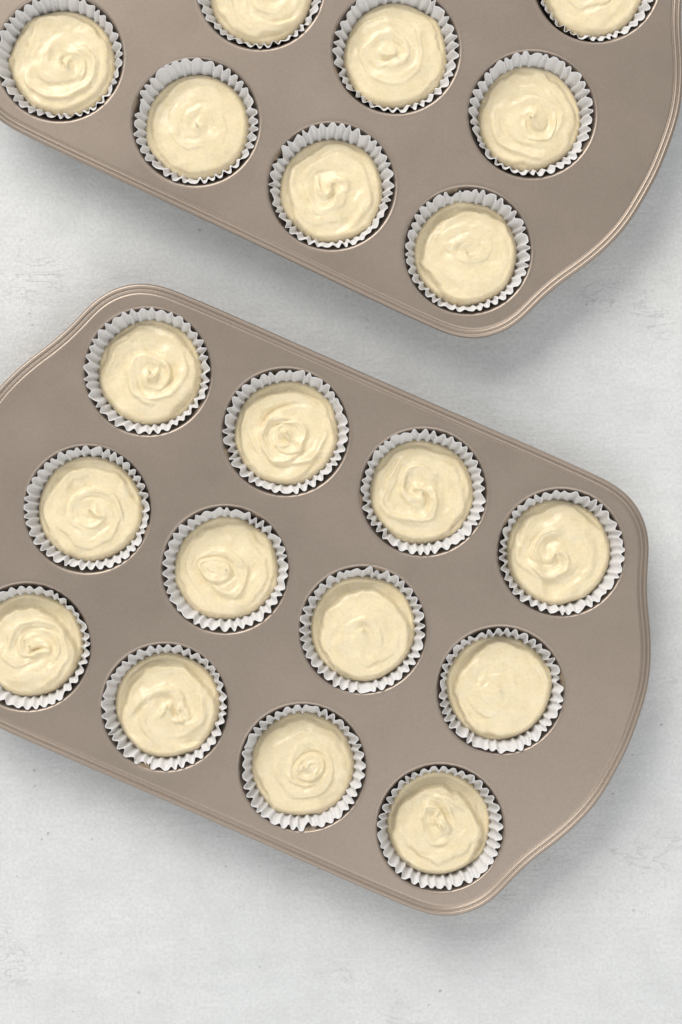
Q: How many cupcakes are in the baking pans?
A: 20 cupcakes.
